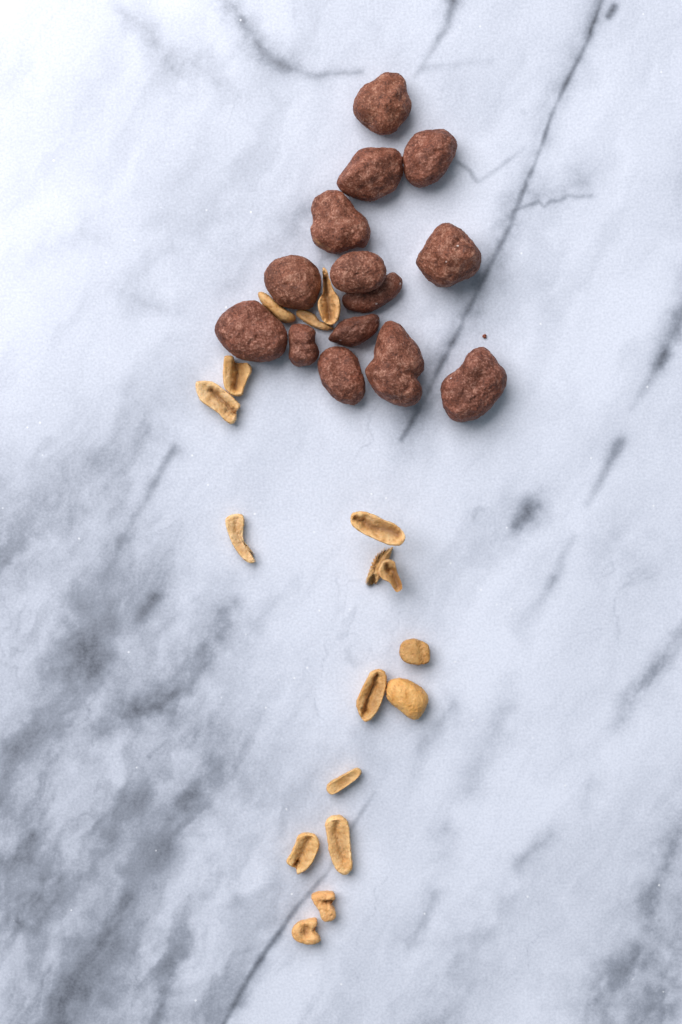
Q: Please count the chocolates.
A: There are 14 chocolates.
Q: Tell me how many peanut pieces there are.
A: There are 17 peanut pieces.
